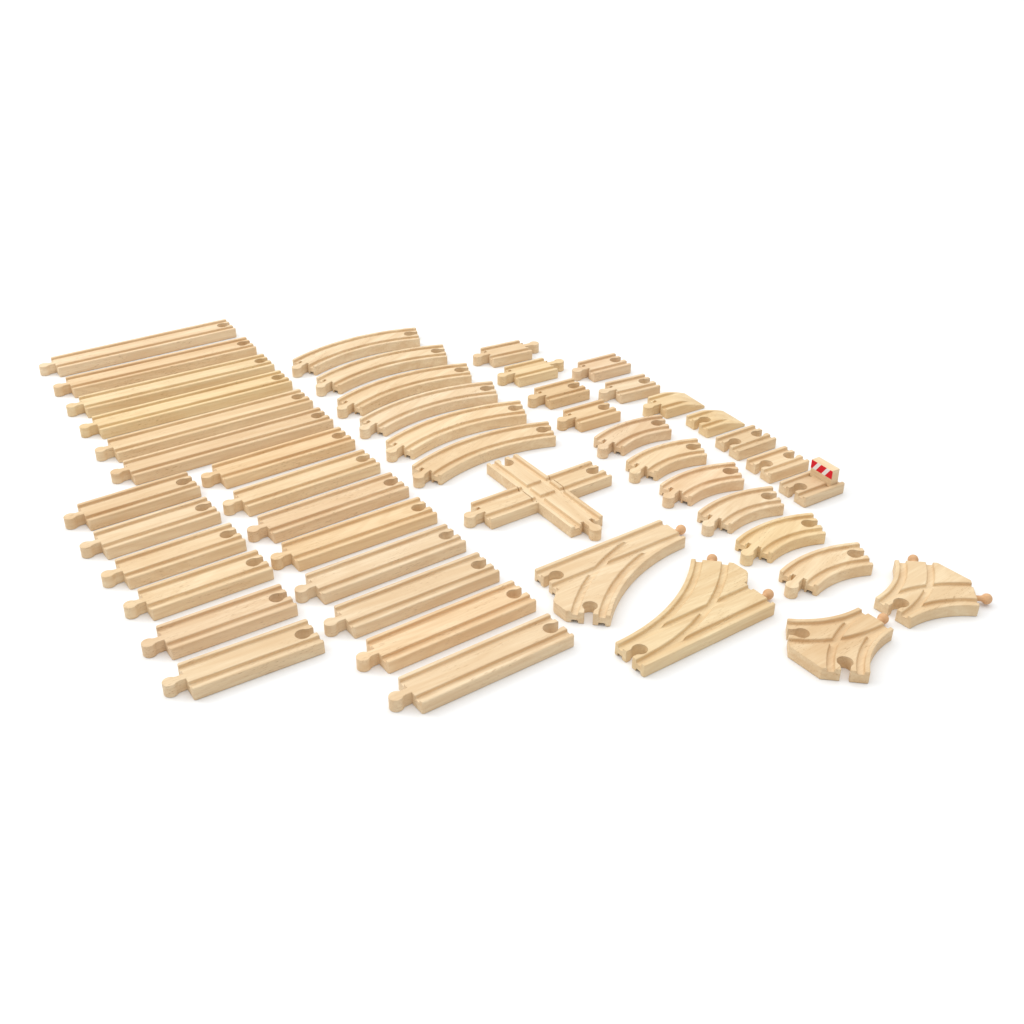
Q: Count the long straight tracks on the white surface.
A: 20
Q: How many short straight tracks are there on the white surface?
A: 8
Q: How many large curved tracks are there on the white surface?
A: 6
